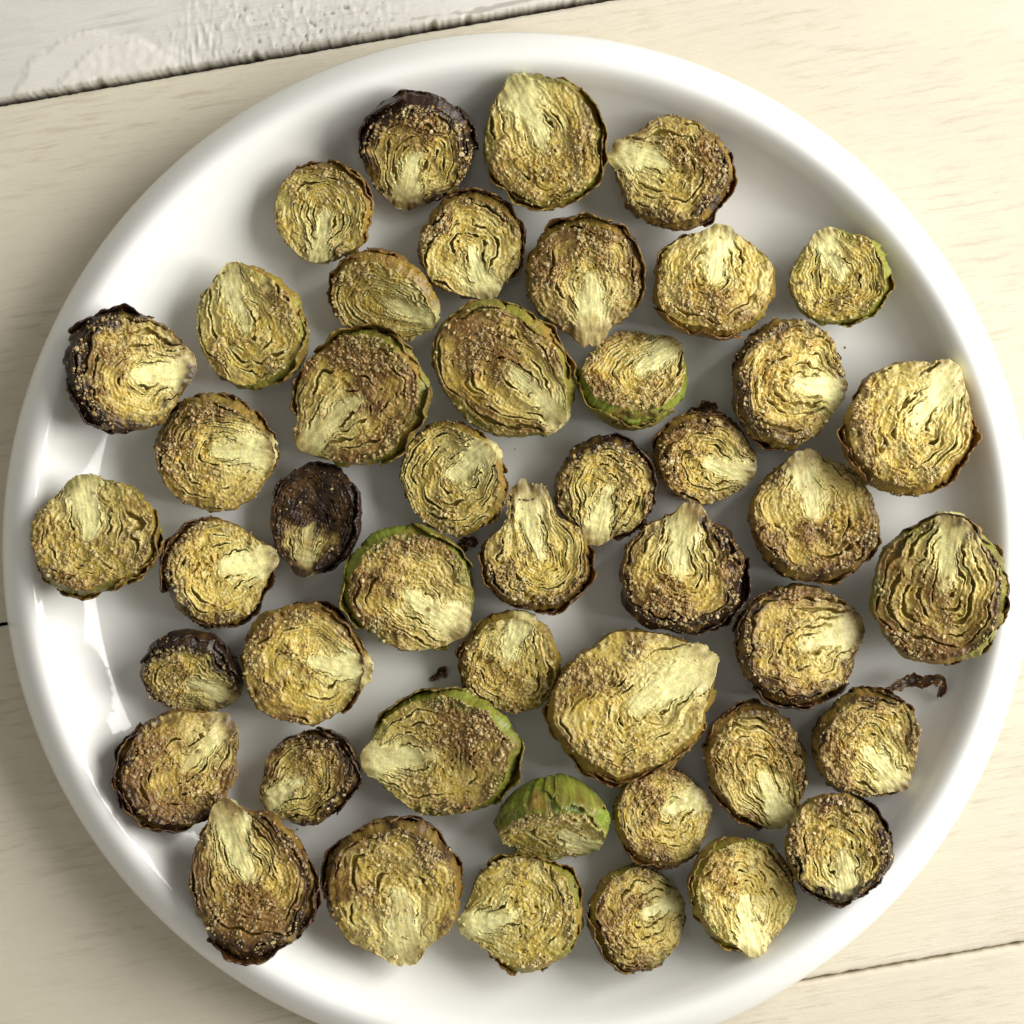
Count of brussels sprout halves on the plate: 46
